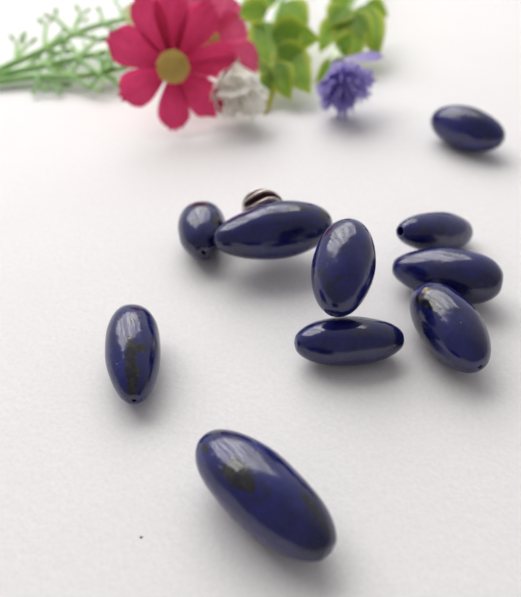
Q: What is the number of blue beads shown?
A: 10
